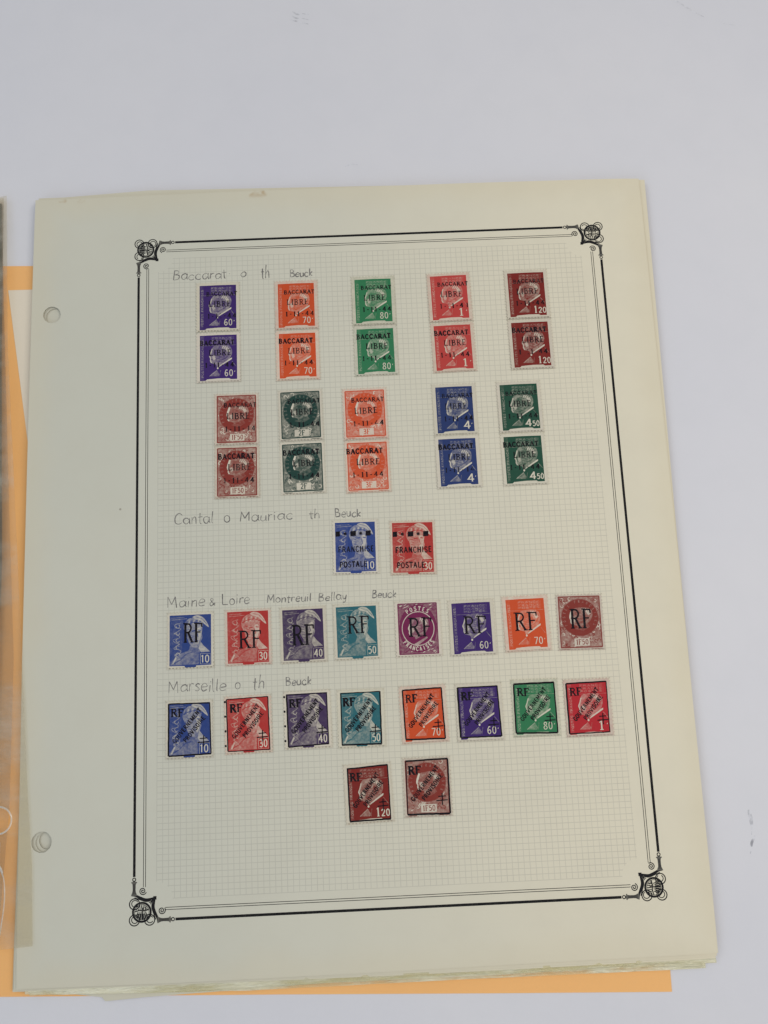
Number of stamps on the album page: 40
